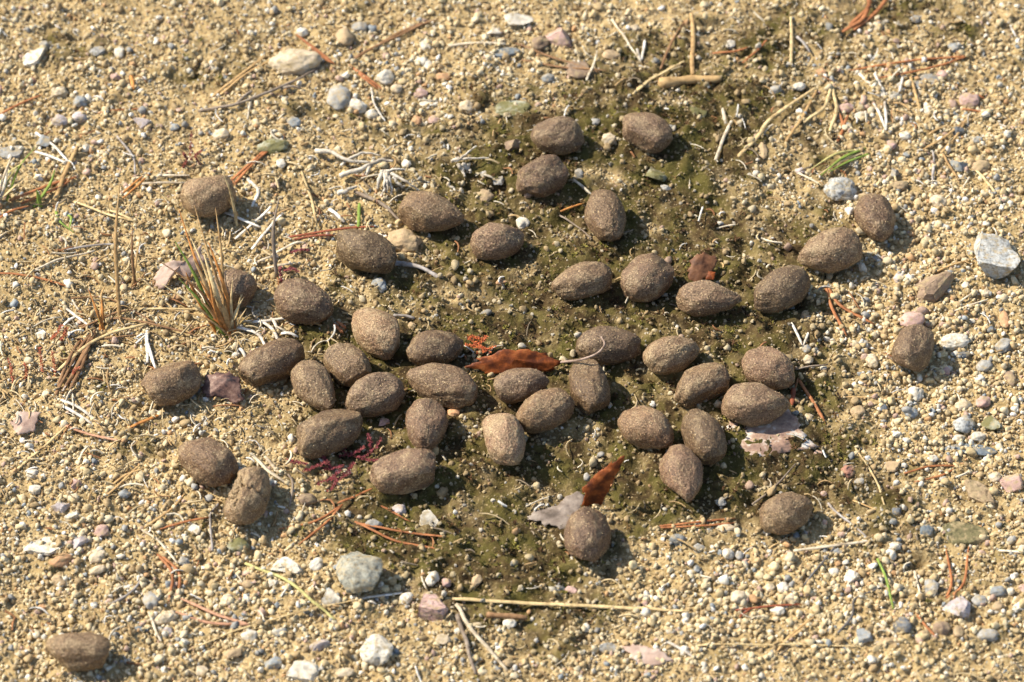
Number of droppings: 45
